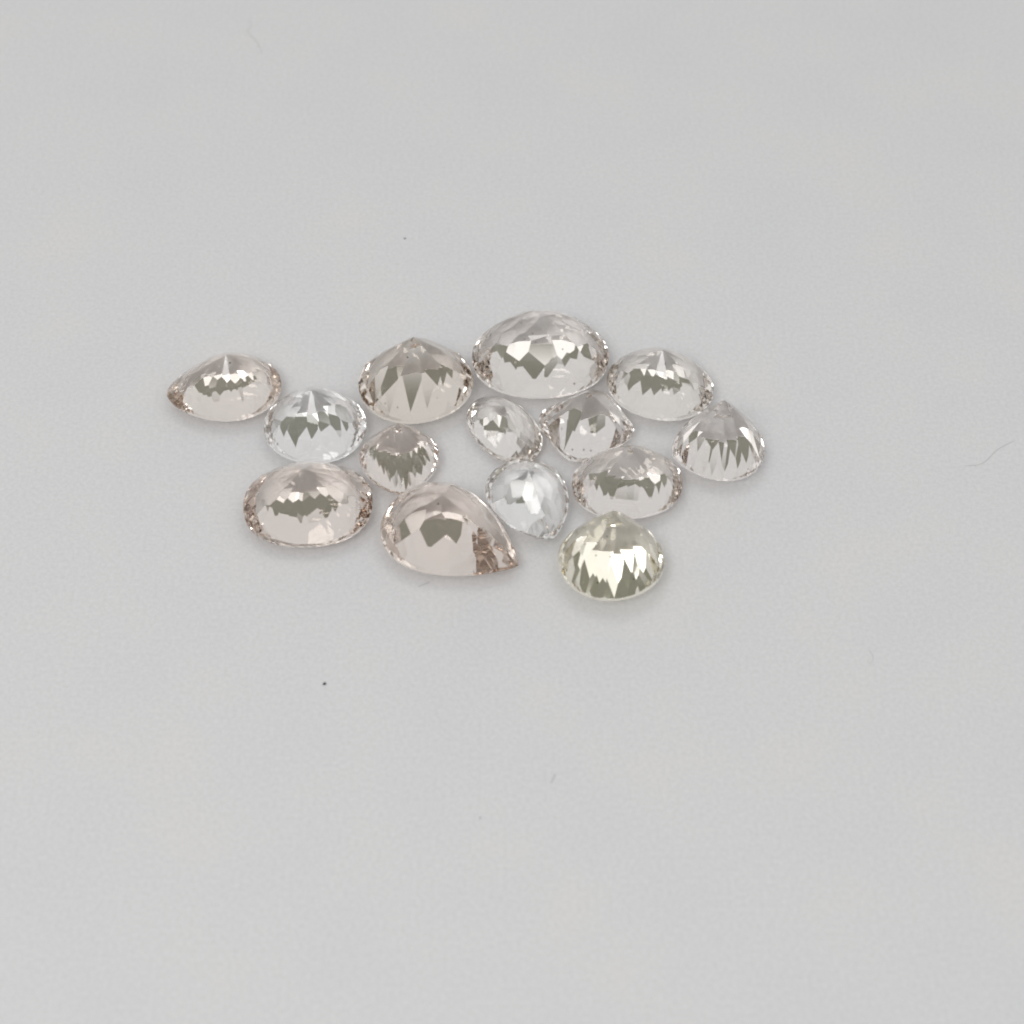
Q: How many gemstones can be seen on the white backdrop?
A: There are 14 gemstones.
